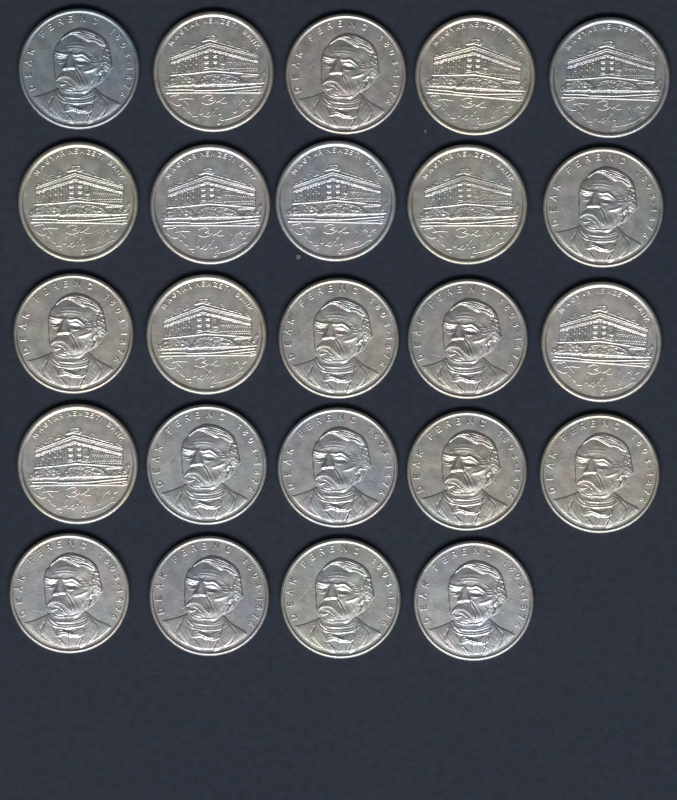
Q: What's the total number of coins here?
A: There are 24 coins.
